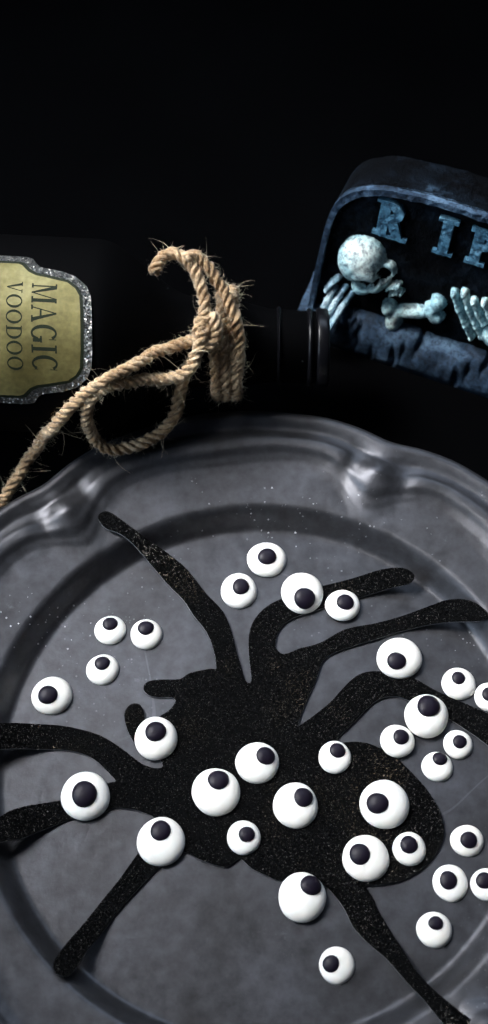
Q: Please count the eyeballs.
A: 32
